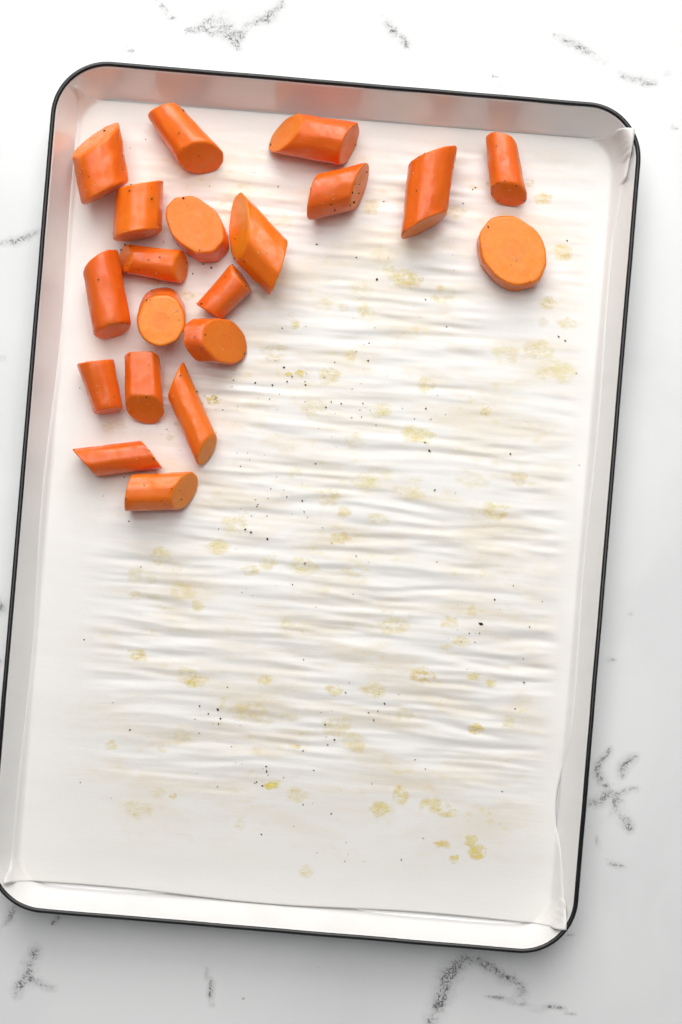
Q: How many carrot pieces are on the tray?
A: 20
